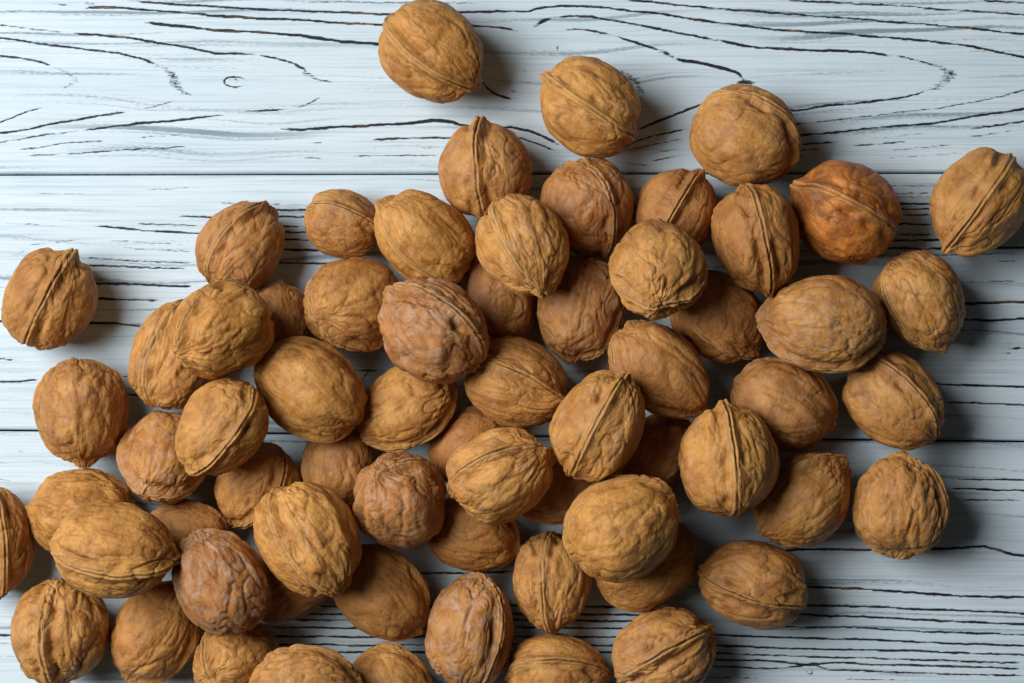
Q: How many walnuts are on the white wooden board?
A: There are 66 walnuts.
